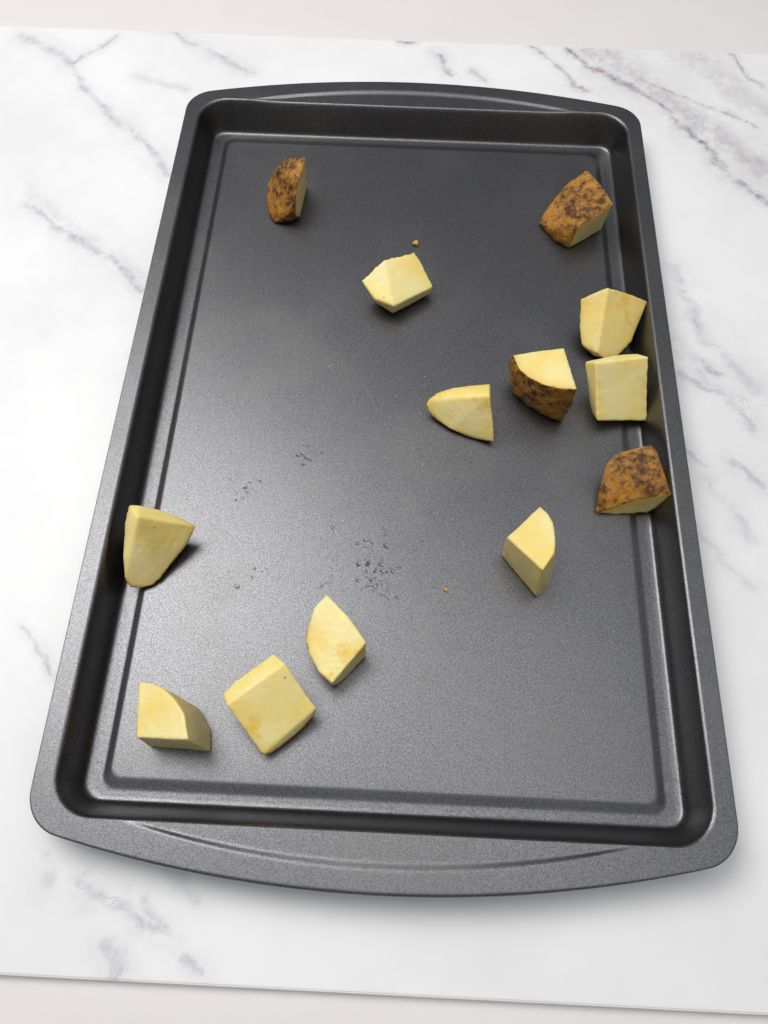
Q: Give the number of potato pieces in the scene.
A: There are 13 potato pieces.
